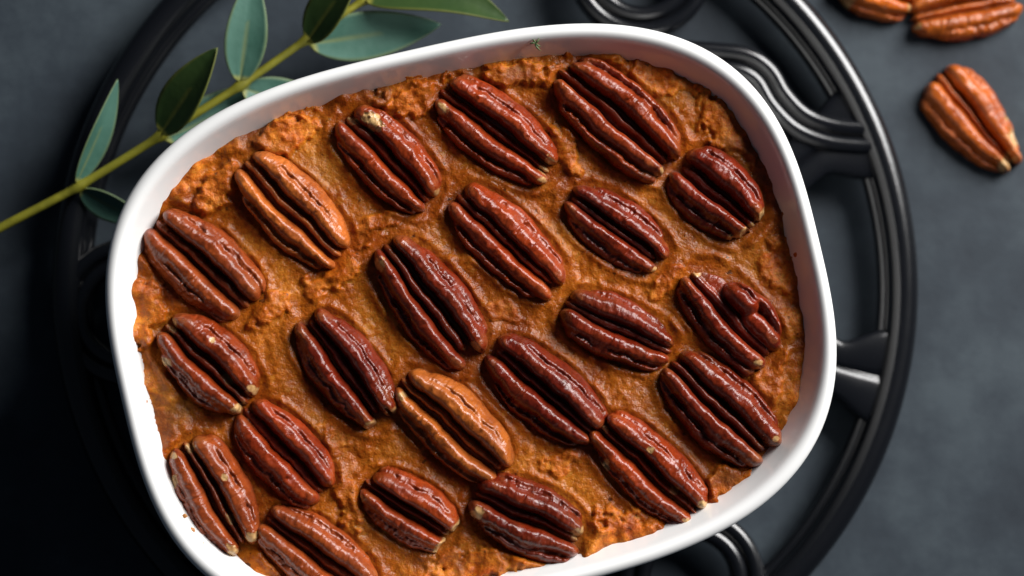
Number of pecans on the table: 25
